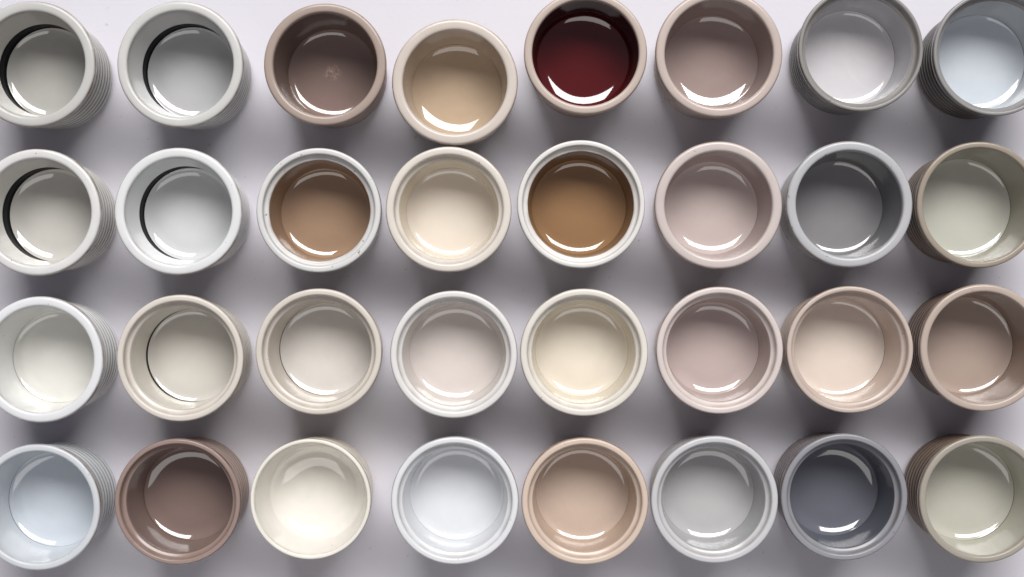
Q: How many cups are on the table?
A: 32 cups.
